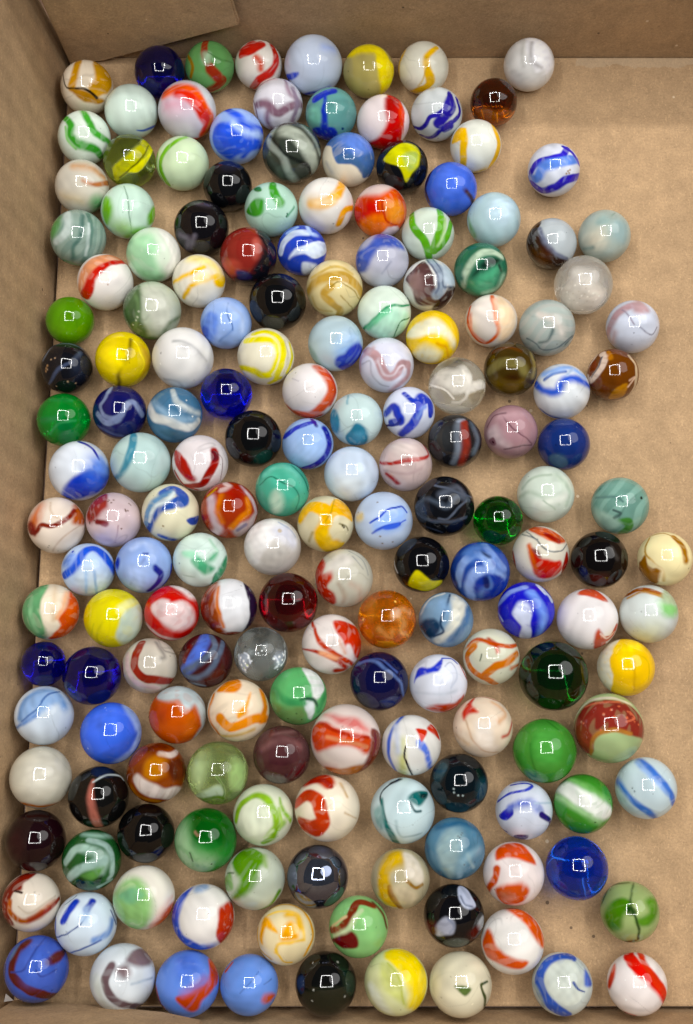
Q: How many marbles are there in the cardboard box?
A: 175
